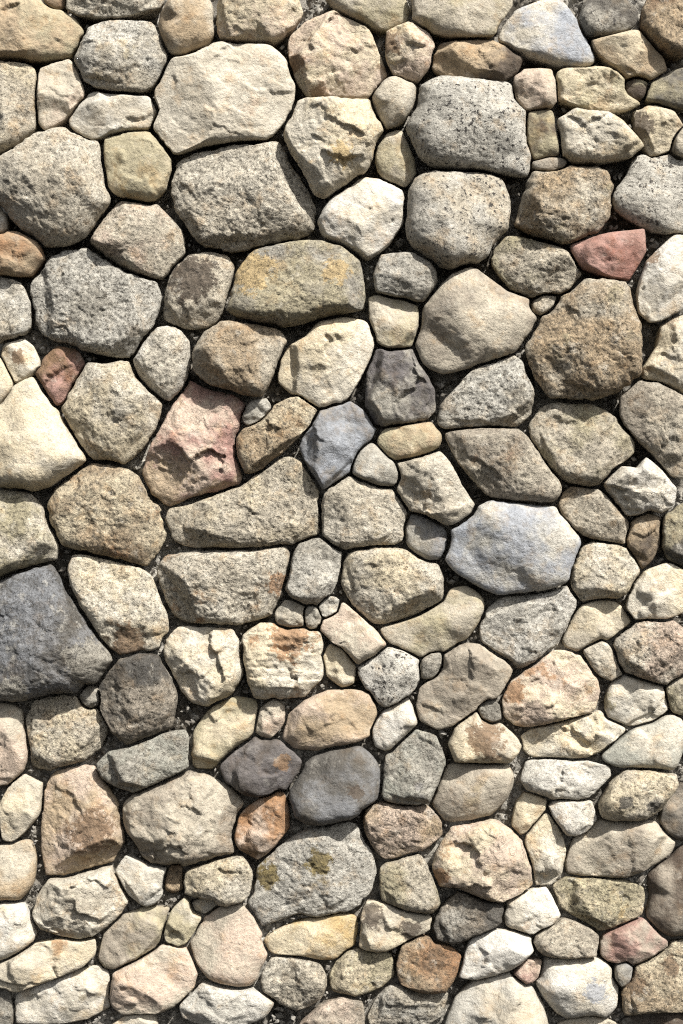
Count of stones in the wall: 179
